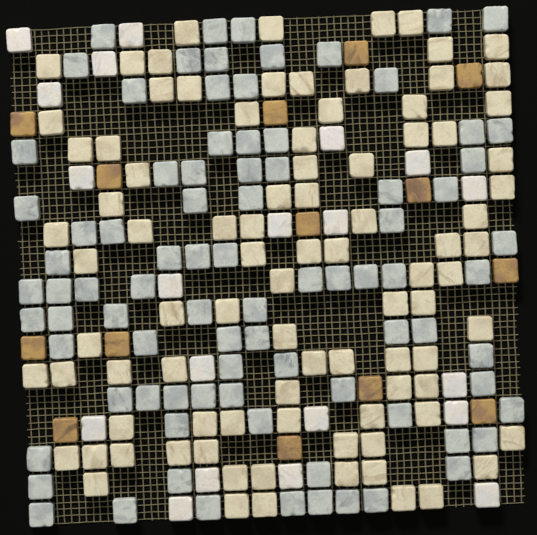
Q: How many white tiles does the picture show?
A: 20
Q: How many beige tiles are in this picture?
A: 91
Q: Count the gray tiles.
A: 86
